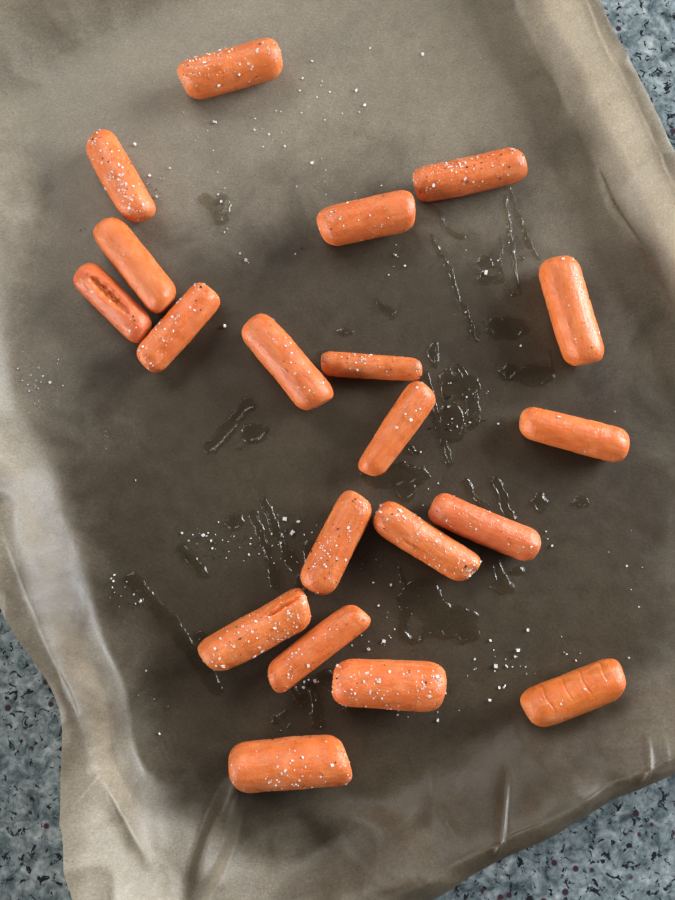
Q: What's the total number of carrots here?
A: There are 20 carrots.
